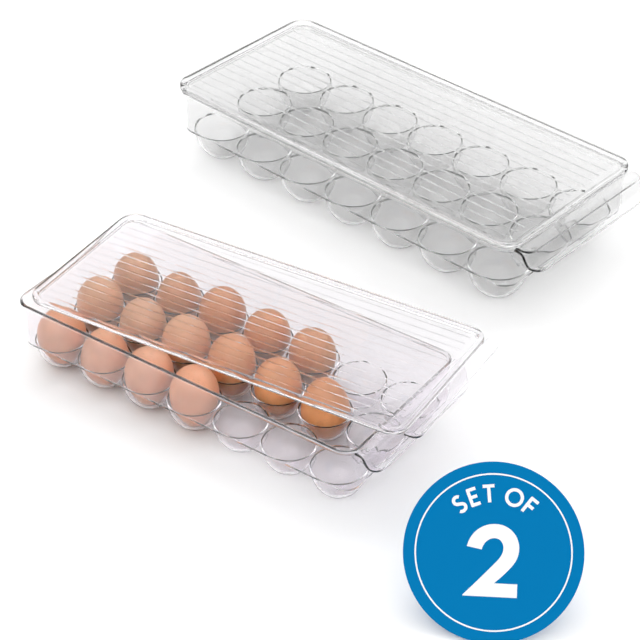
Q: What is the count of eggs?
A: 15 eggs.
